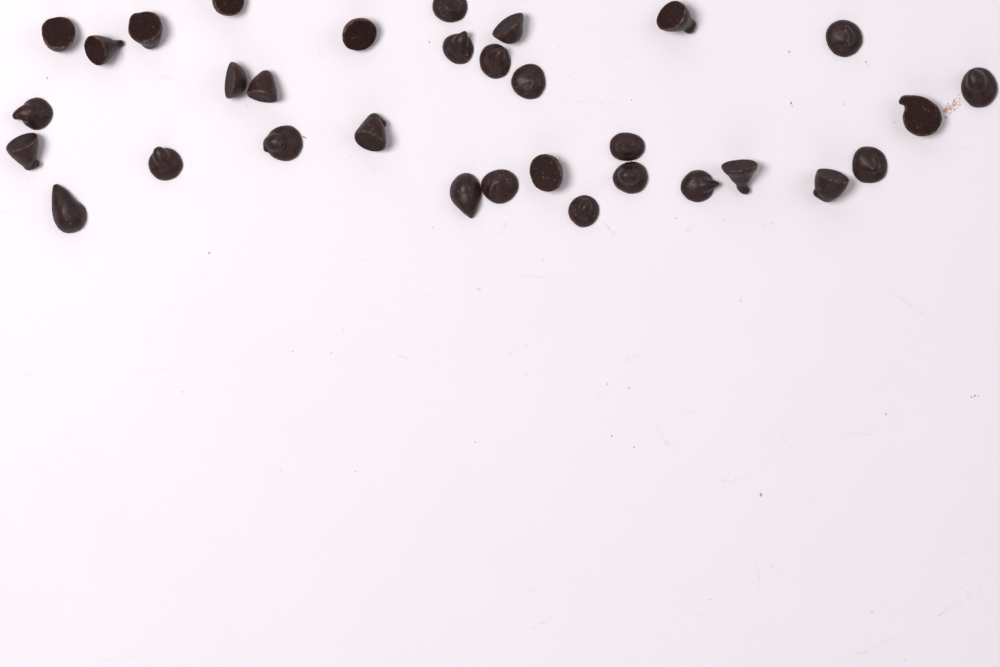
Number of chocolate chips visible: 32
